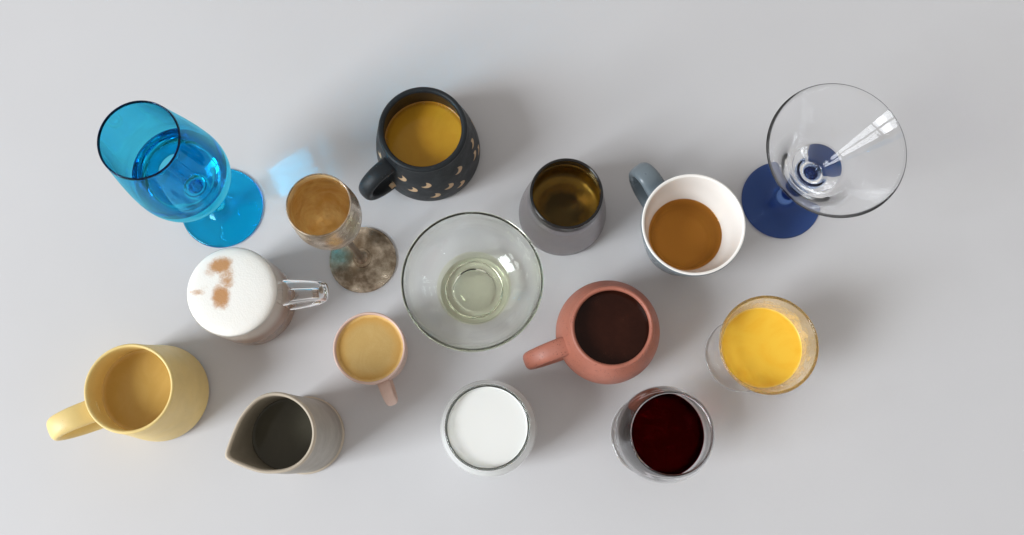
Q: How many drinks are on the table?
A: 15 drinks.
